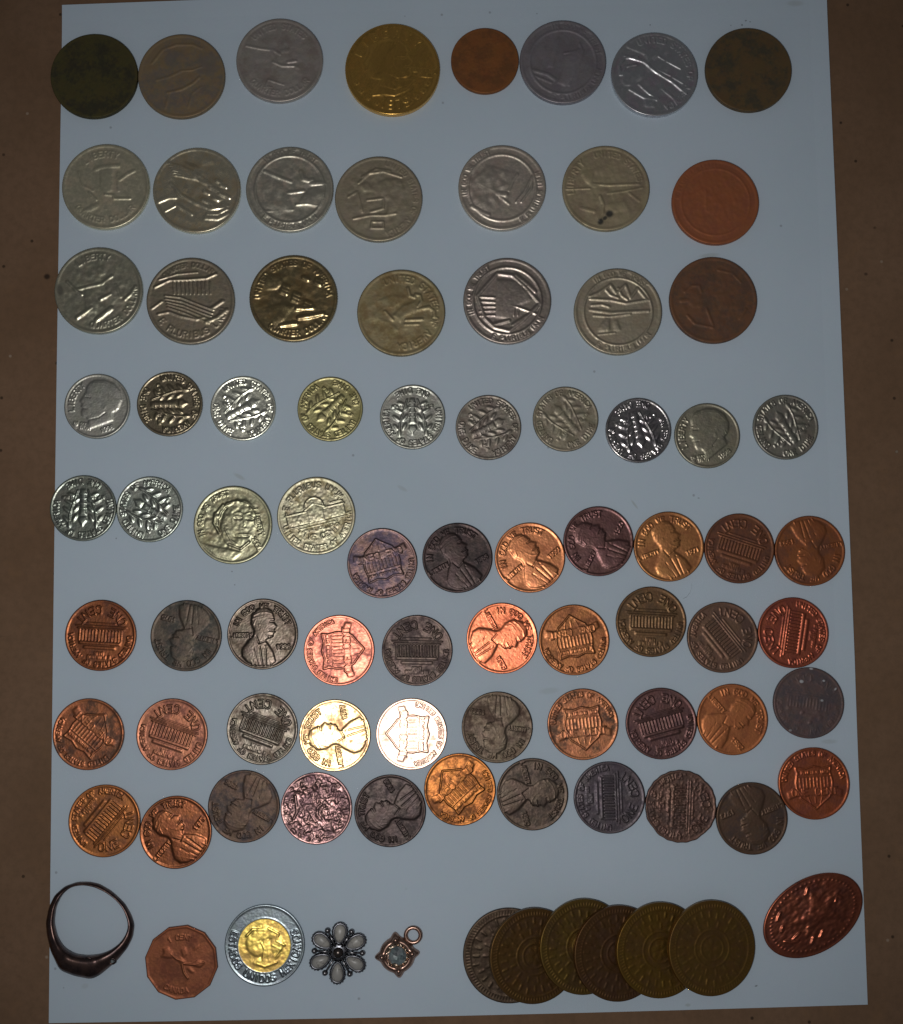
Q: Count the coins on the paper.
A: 83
